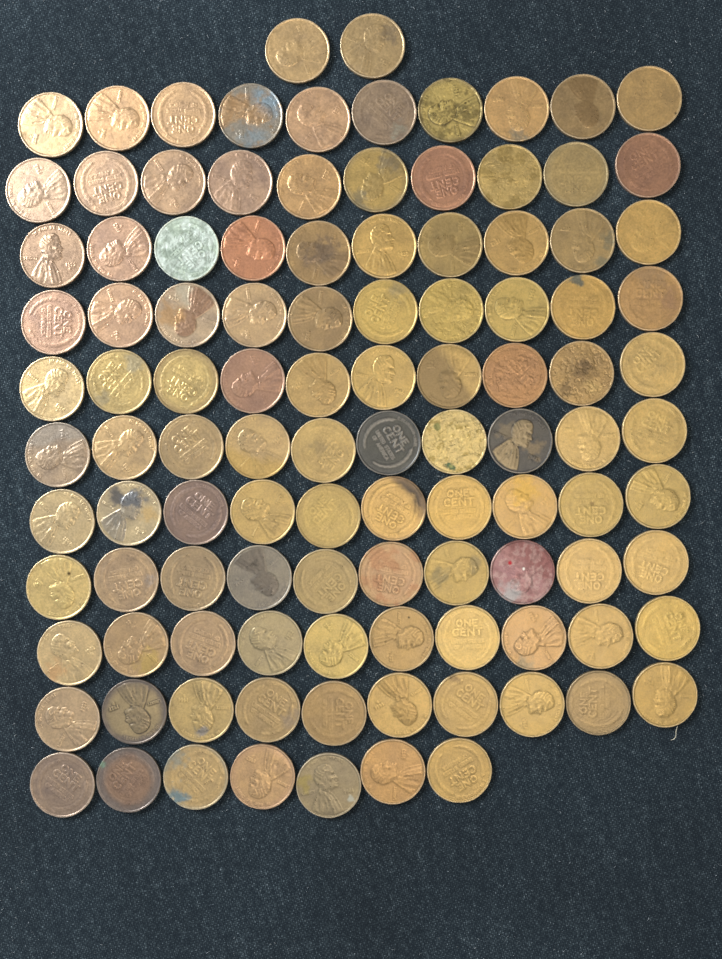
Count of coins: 109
